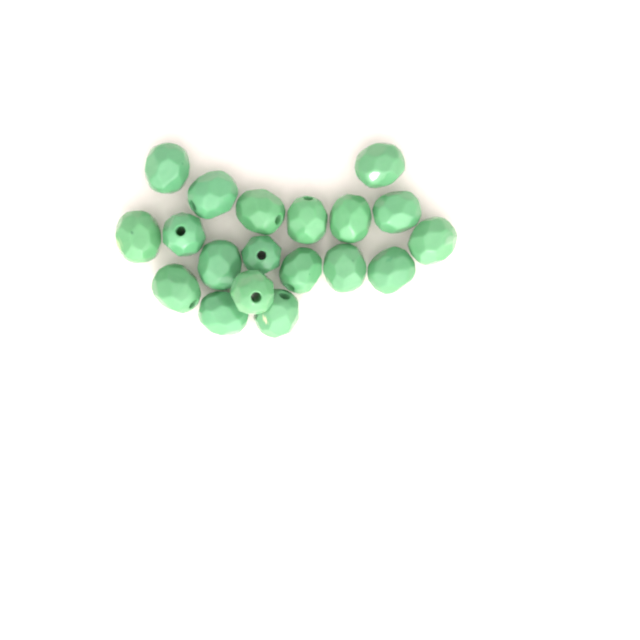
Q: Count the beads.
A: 19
